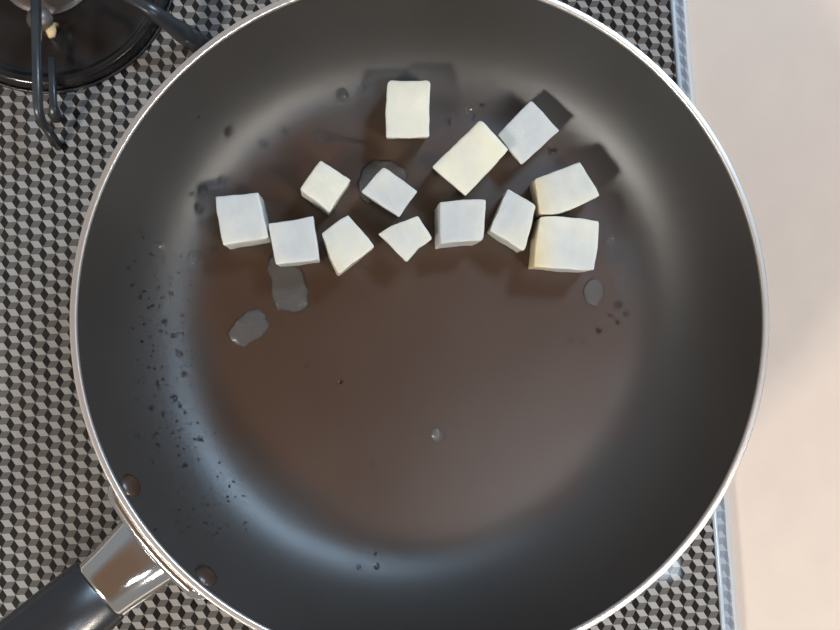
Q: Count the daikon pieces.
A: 13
